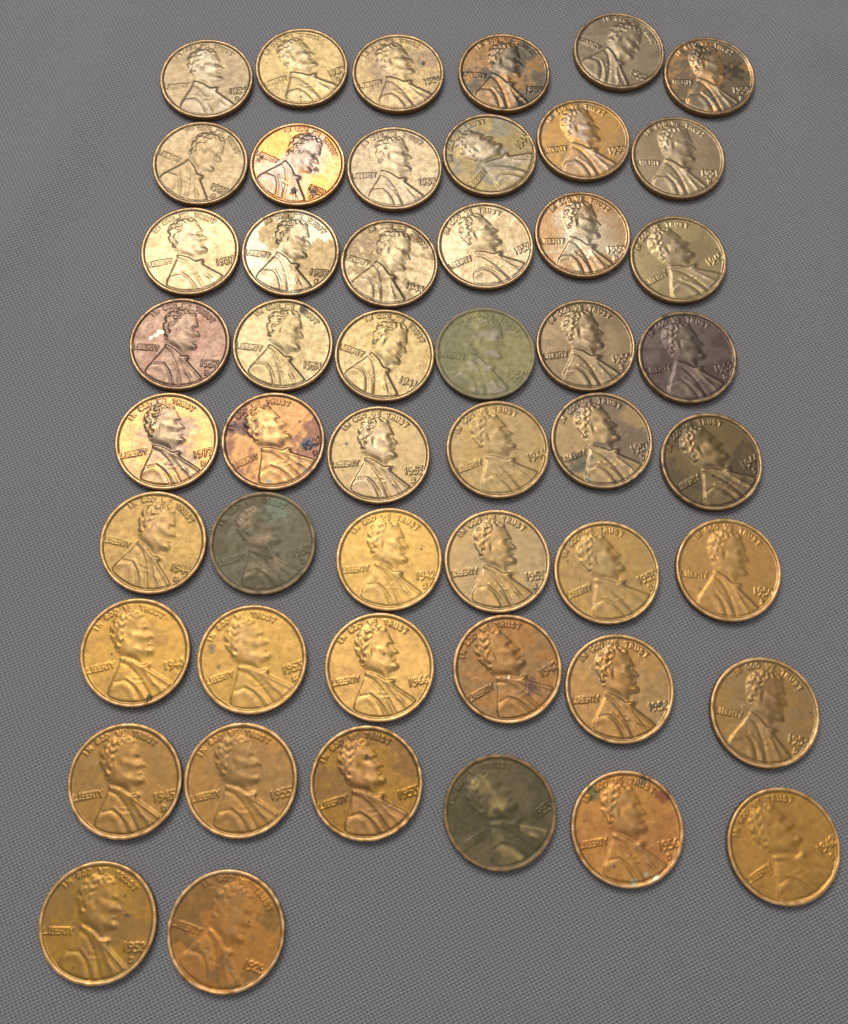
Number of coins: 50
